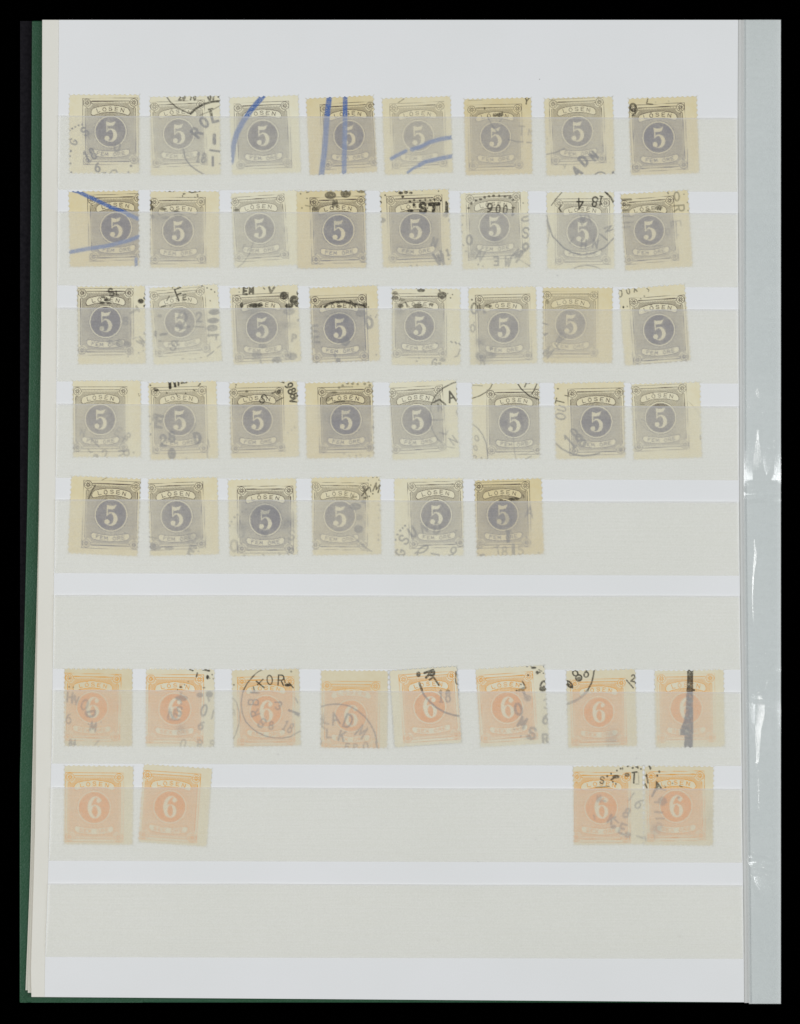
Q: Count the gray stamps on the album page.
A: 38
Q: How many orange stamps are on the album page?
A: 12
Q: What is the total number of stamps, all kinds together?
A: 50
